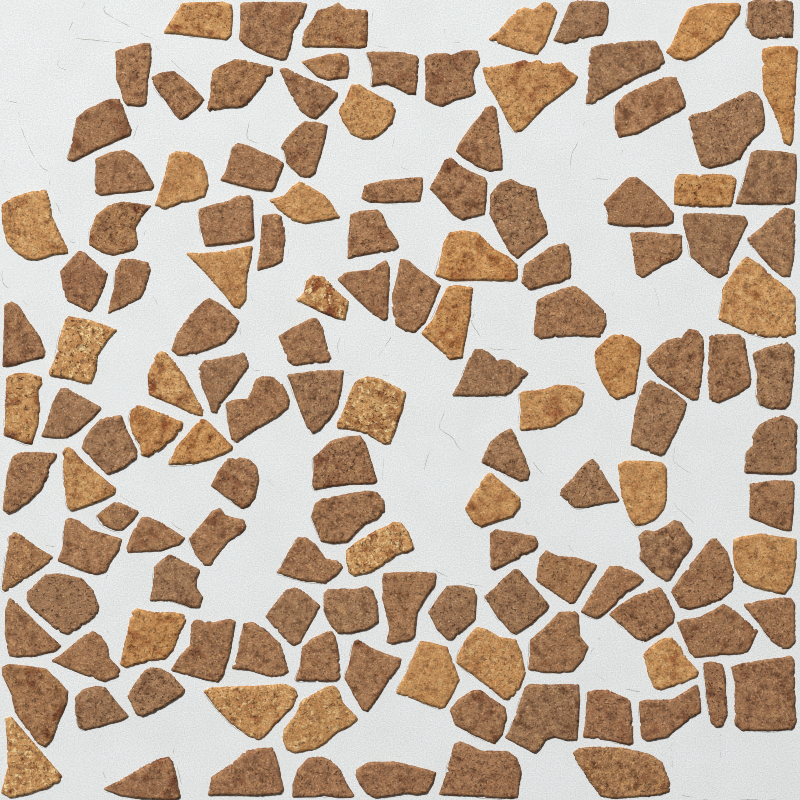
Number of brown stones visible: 101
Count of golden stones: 35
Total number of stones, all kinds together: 136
